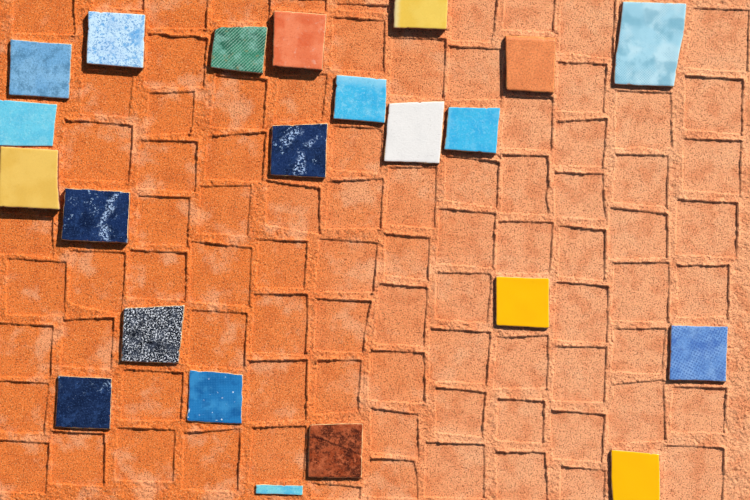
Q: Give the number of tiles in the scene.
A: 22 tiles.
